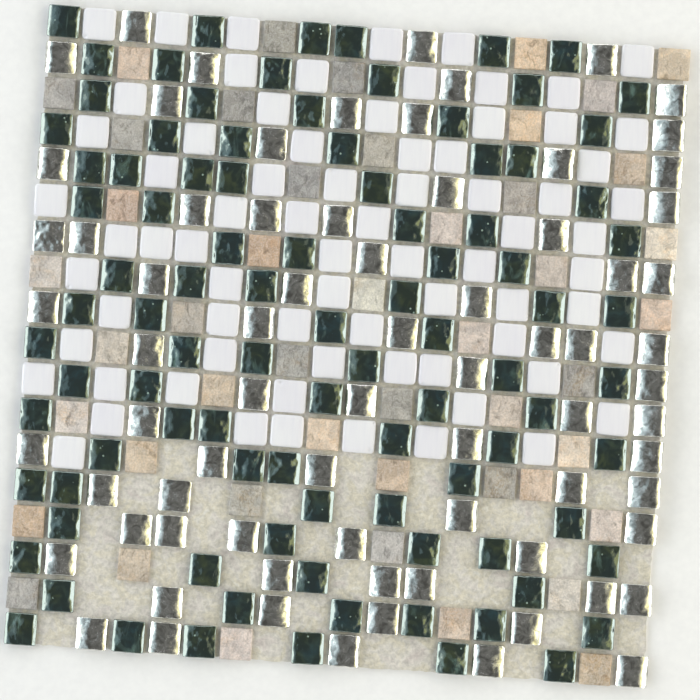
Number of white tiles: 74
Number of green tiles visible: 95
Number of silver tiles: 74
